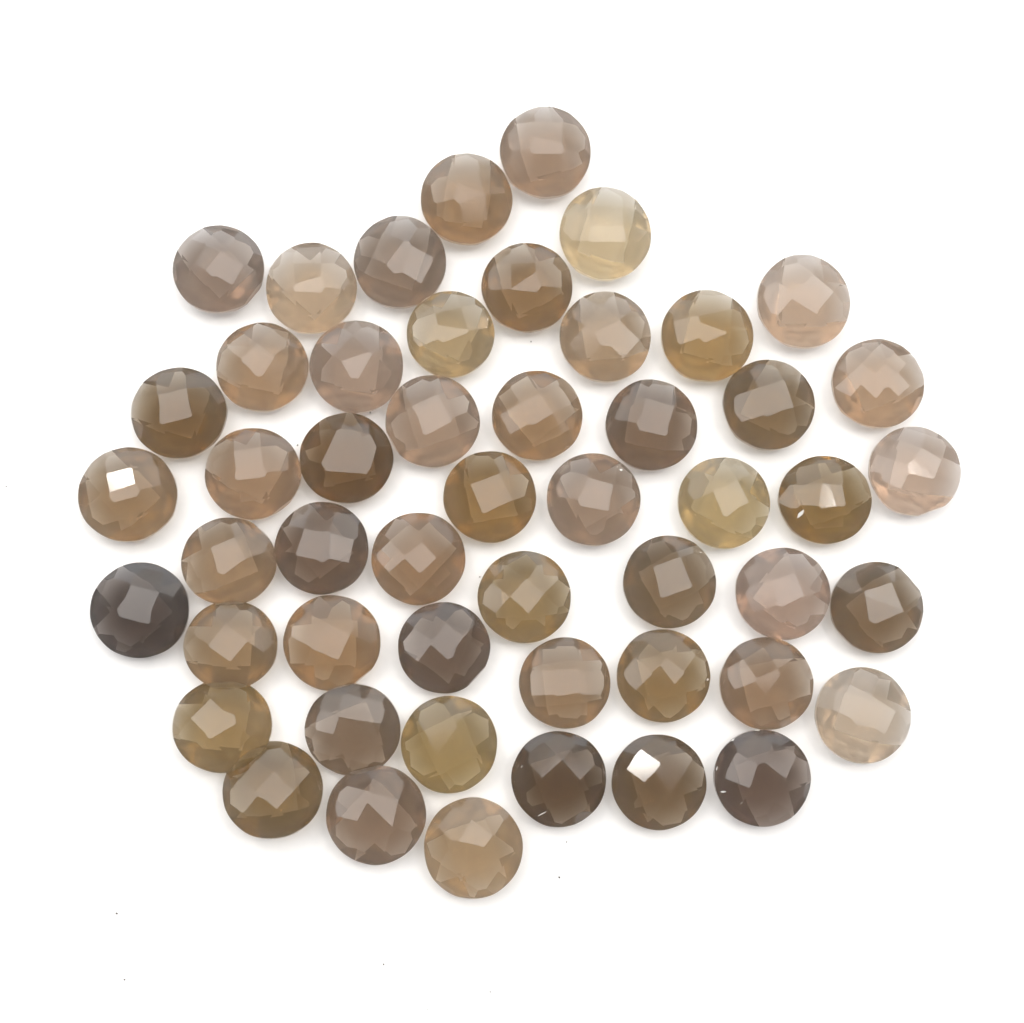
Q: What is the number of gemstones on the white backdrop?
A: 51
